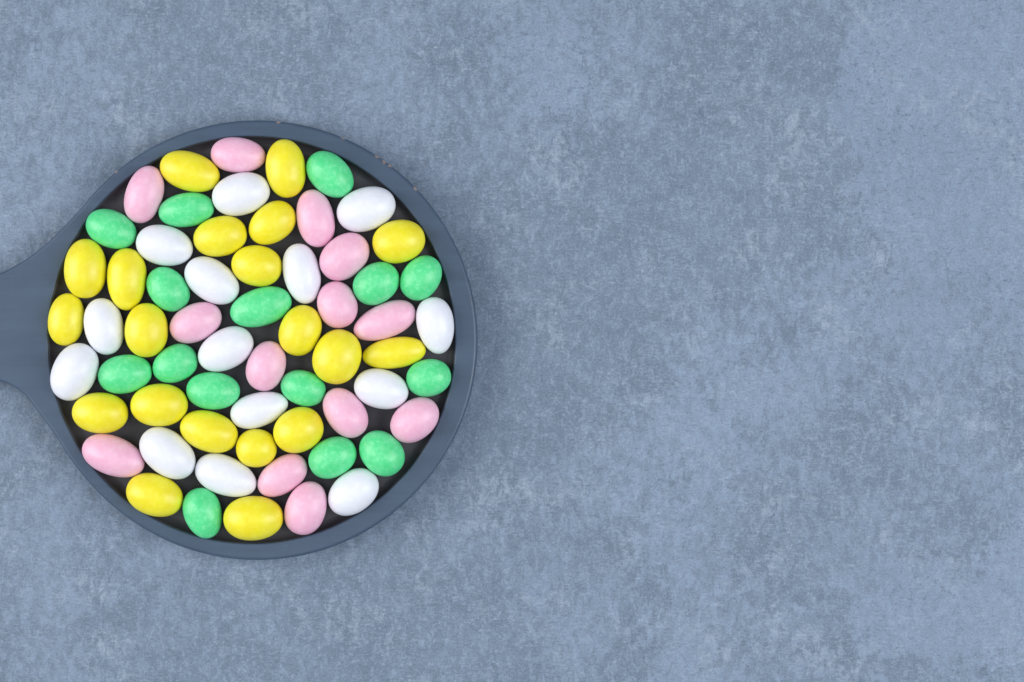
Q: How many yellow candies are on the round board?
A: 20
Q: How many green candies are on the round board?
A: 15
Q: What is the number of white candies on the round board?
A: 14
